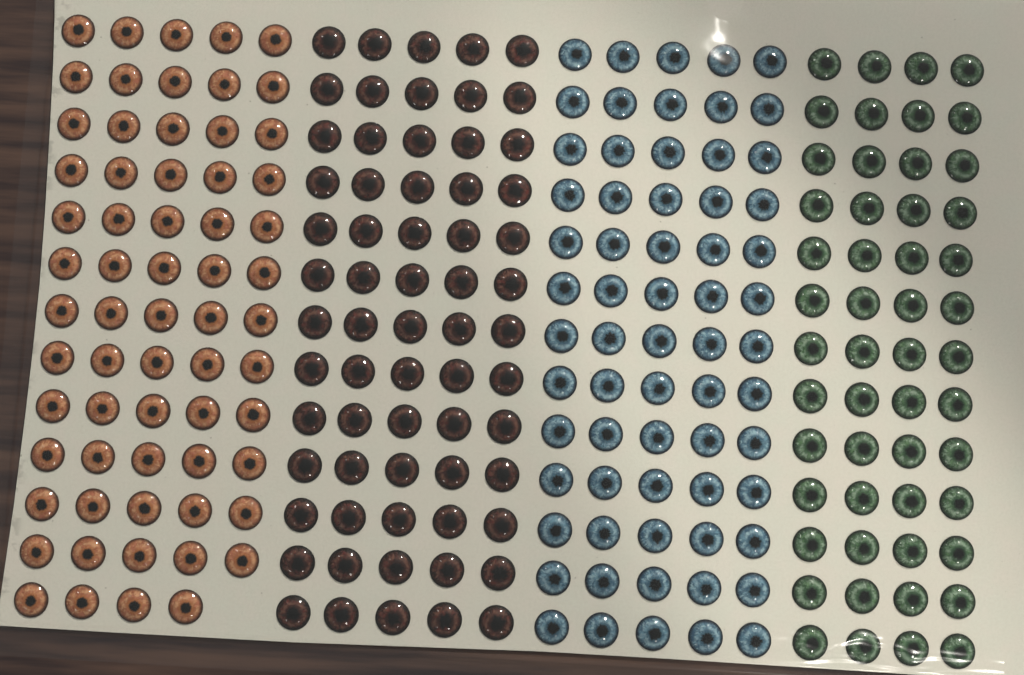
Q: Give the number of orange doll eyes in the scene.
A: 64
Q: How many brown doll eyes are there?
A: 65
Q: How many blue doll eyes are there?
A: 65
